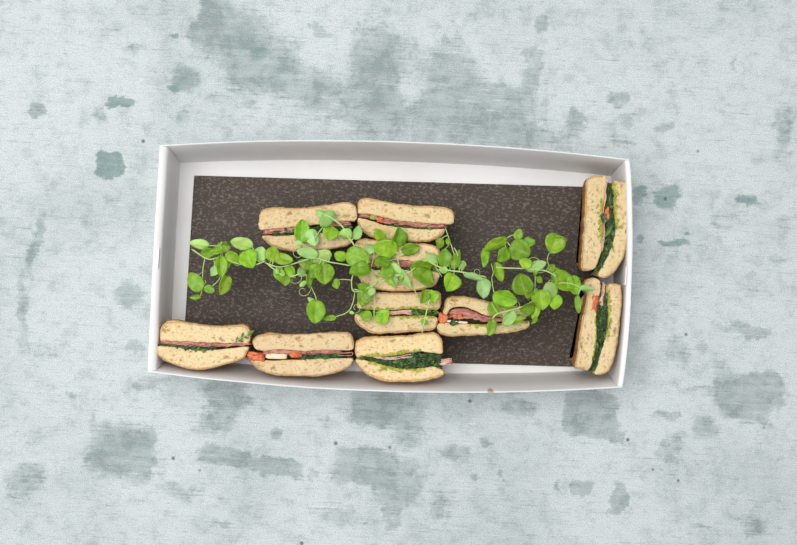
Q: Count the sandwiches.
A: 10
